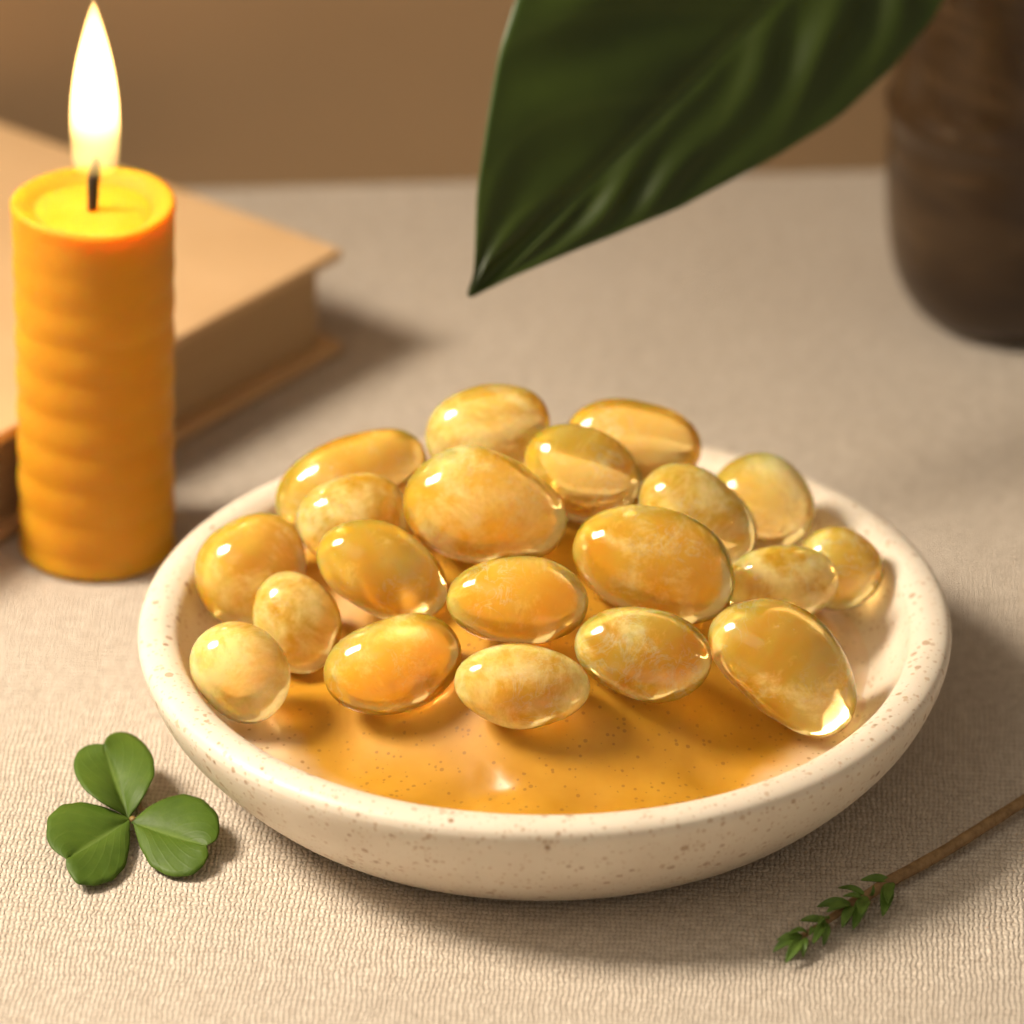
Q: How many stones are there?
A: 20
